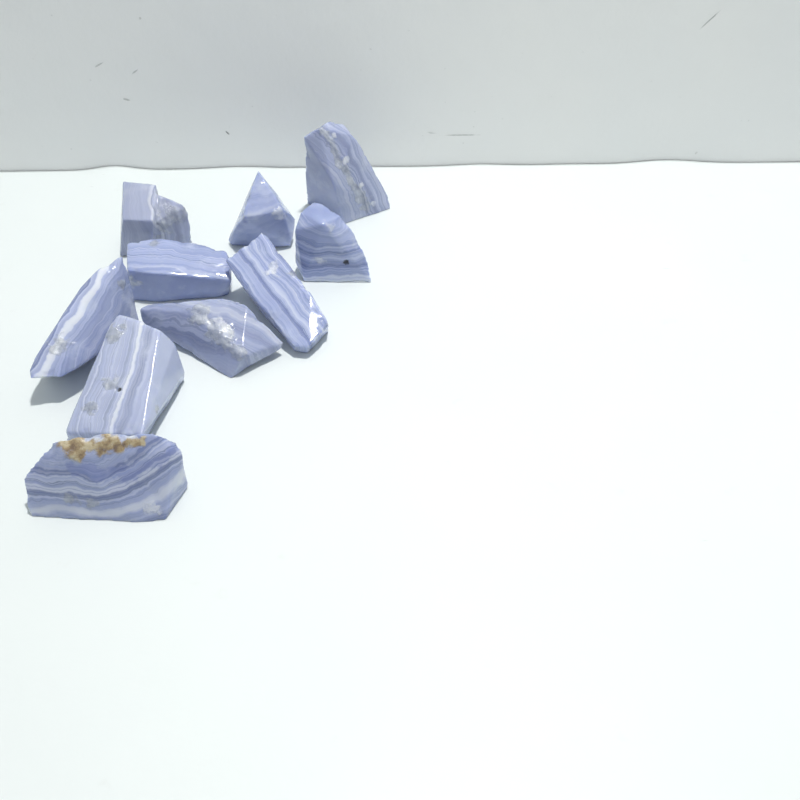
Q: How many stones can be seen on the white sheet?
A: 10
